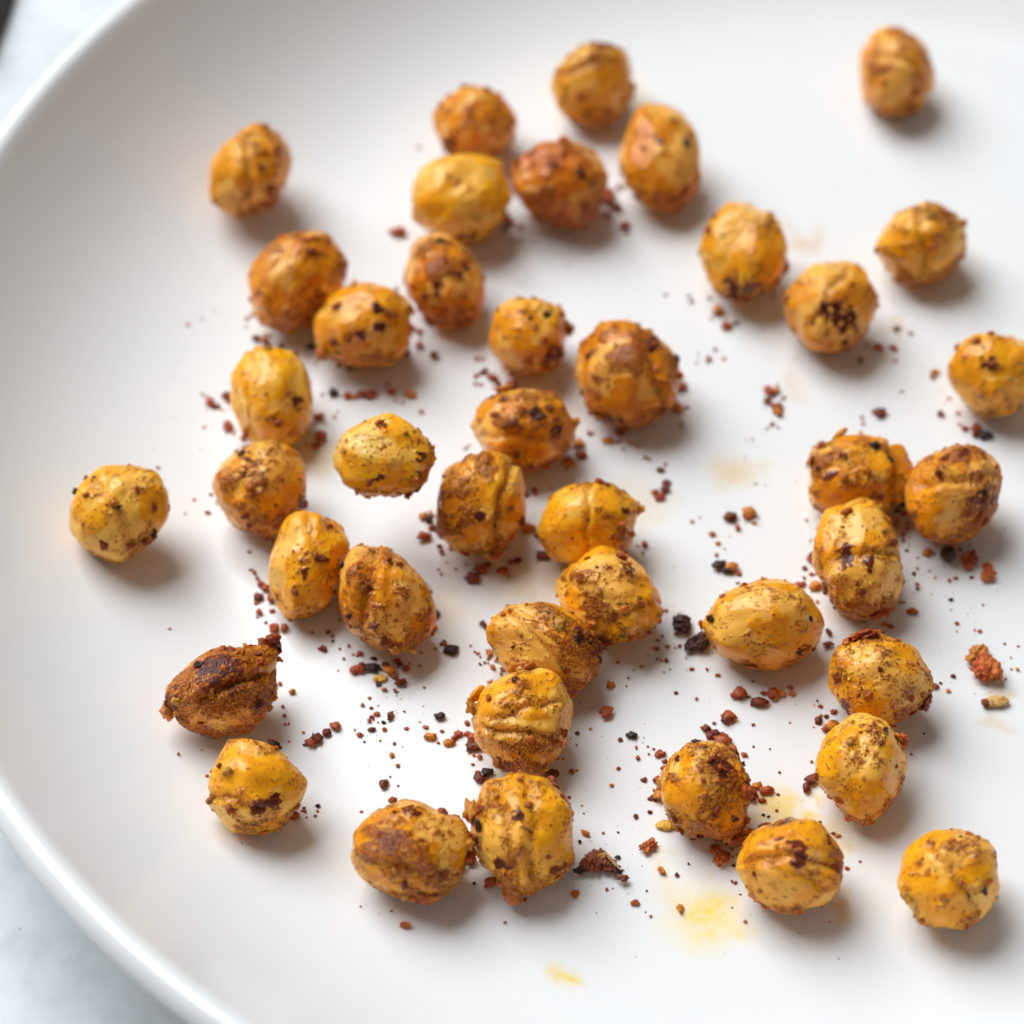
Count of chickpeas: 41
